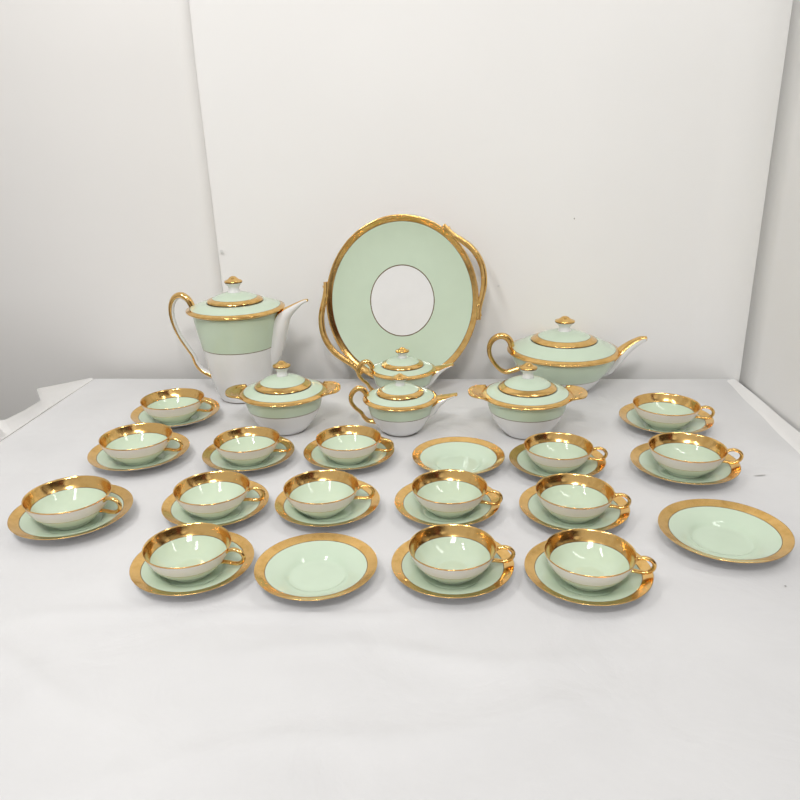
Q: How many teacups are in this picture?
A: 15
